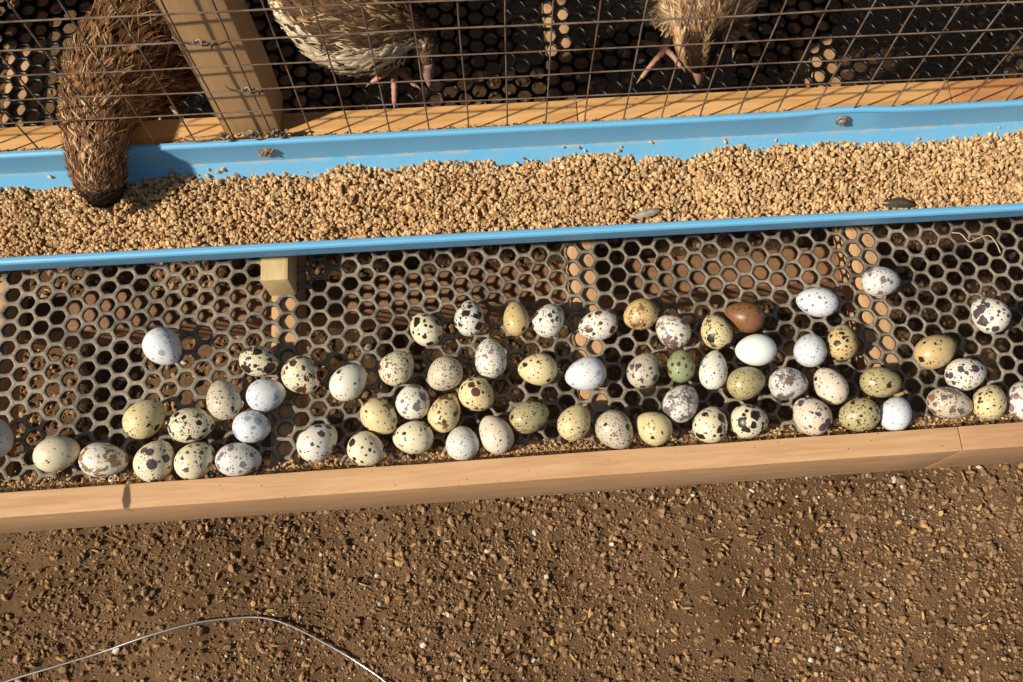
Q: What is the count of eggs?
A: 66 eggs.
